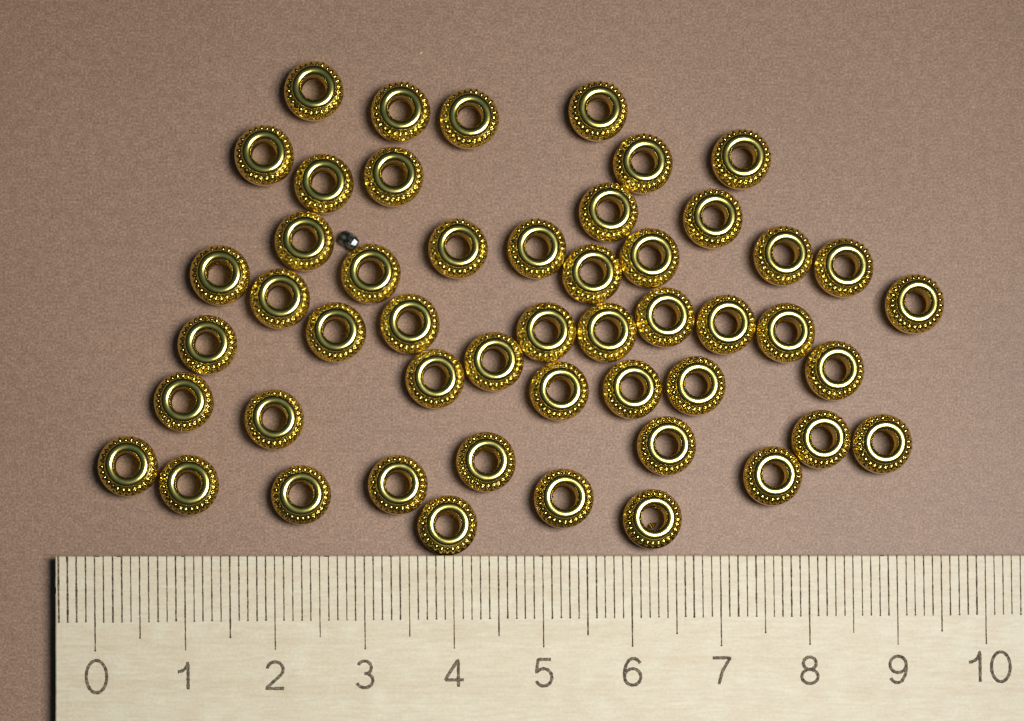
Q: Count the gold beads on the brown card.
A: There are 50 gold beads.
